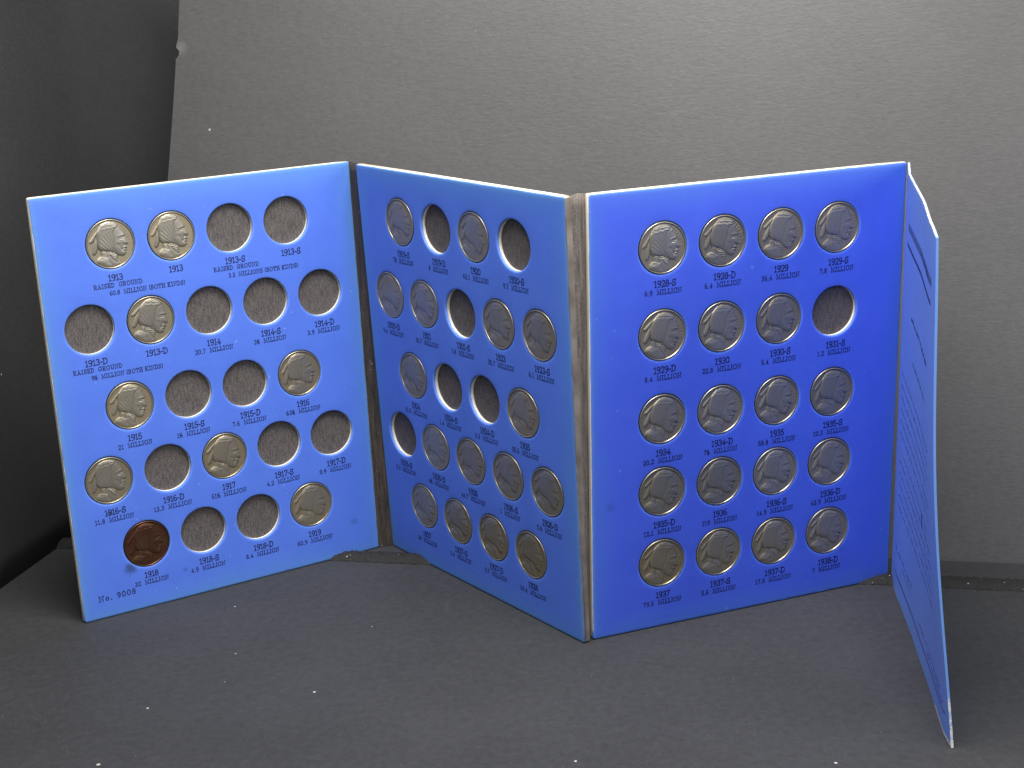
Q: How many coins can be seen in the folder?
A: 44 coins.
